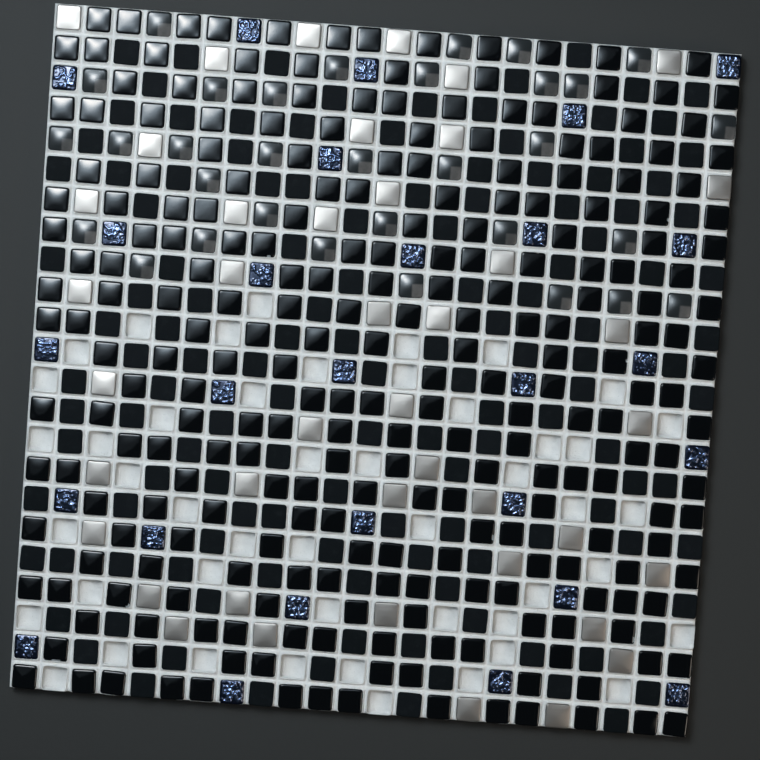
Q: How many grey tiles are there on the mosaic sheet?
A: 32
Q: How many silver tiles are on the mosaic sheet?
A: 42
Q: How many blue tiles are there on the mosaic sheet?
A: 27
